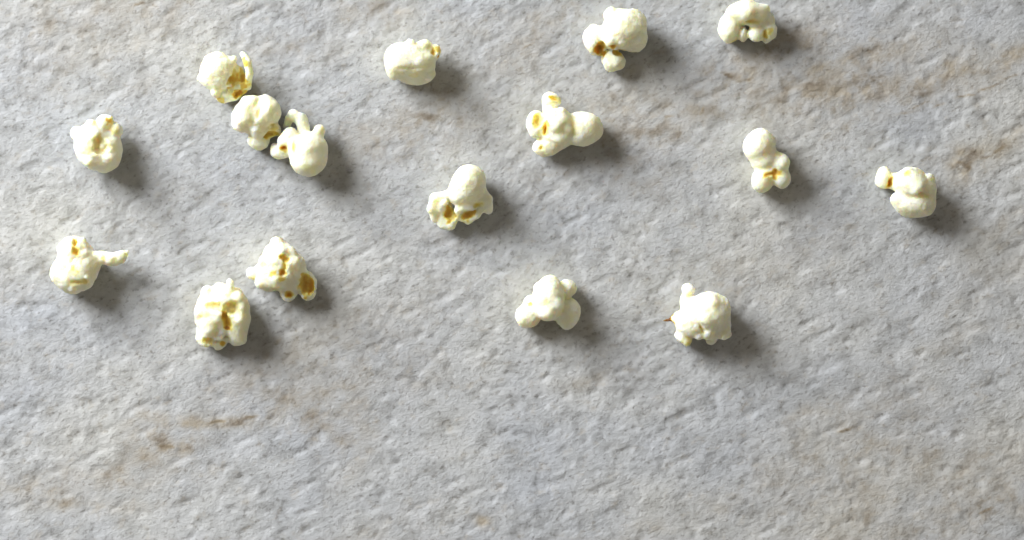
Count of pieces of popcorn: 16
